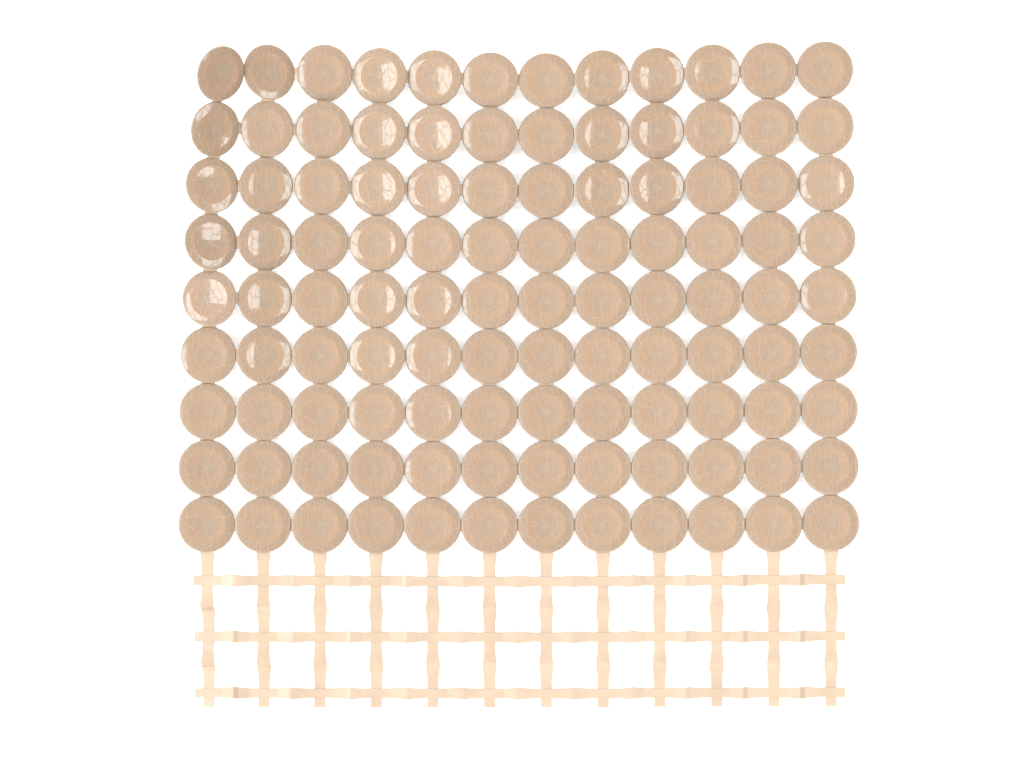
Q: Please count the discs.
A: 108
